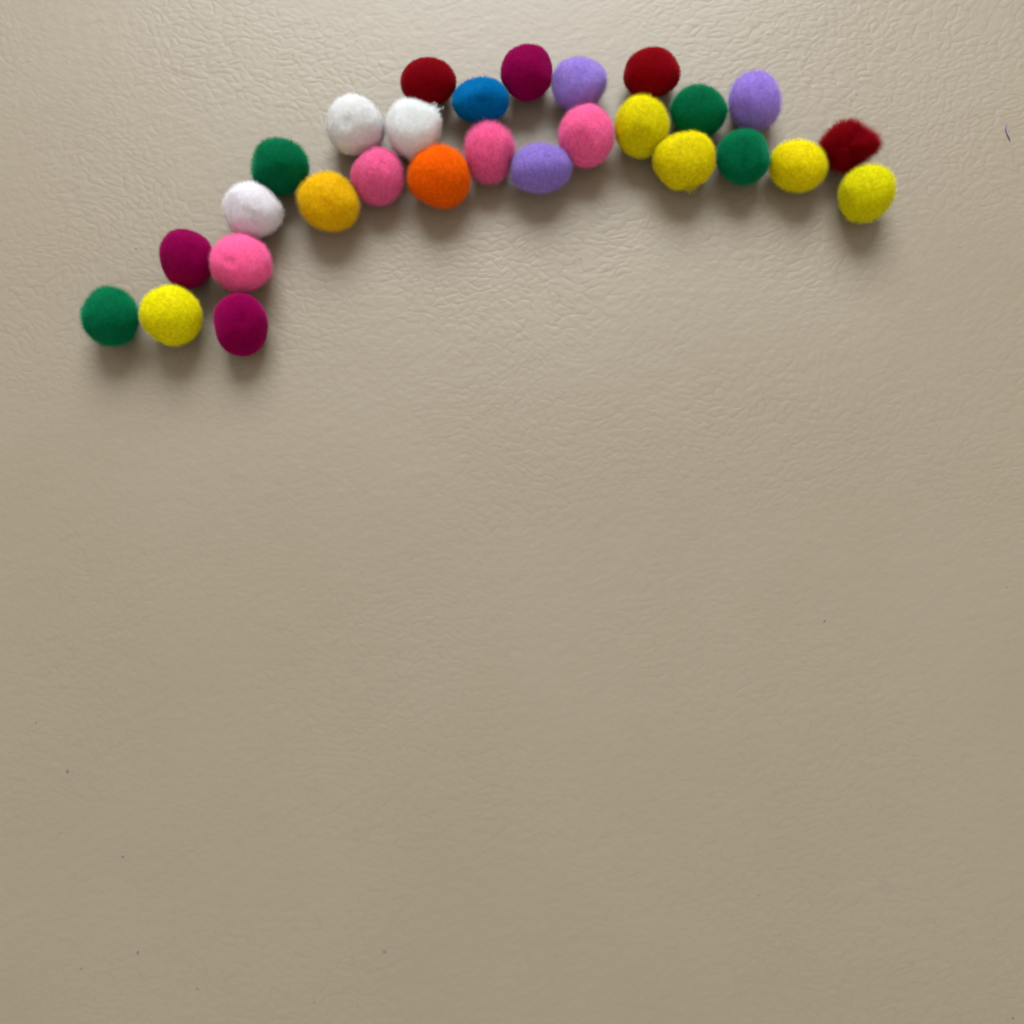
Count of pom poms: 28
